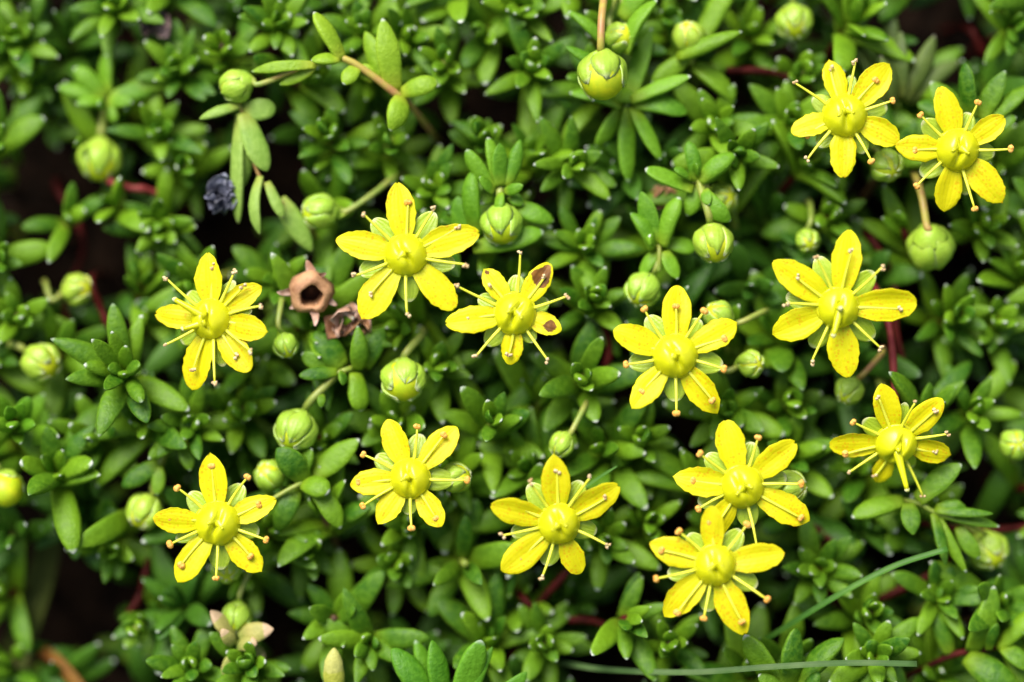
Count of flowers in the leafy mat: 13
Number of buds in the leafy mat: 32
